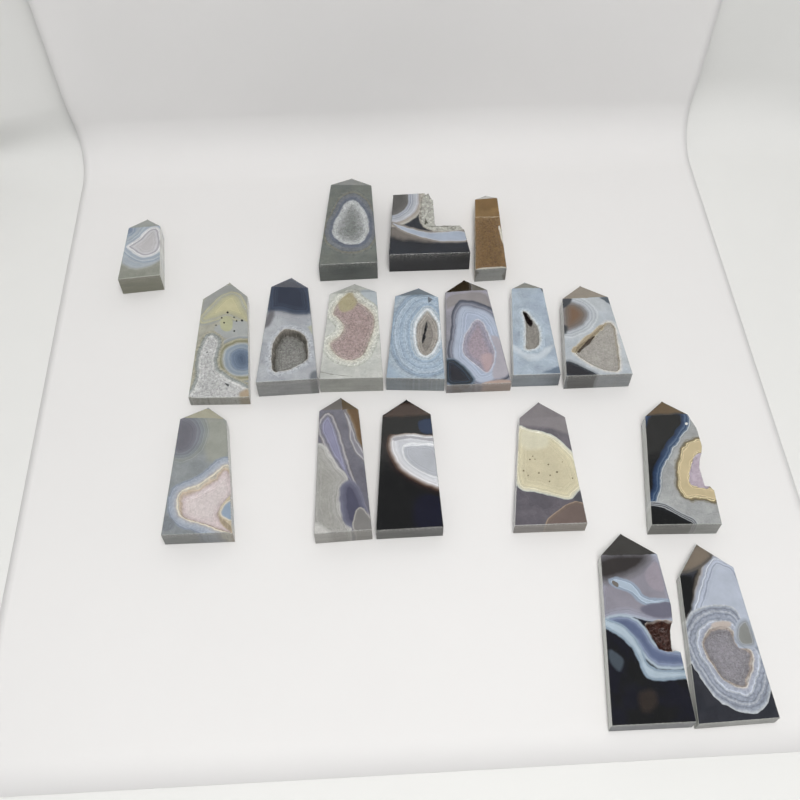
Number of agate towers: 18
